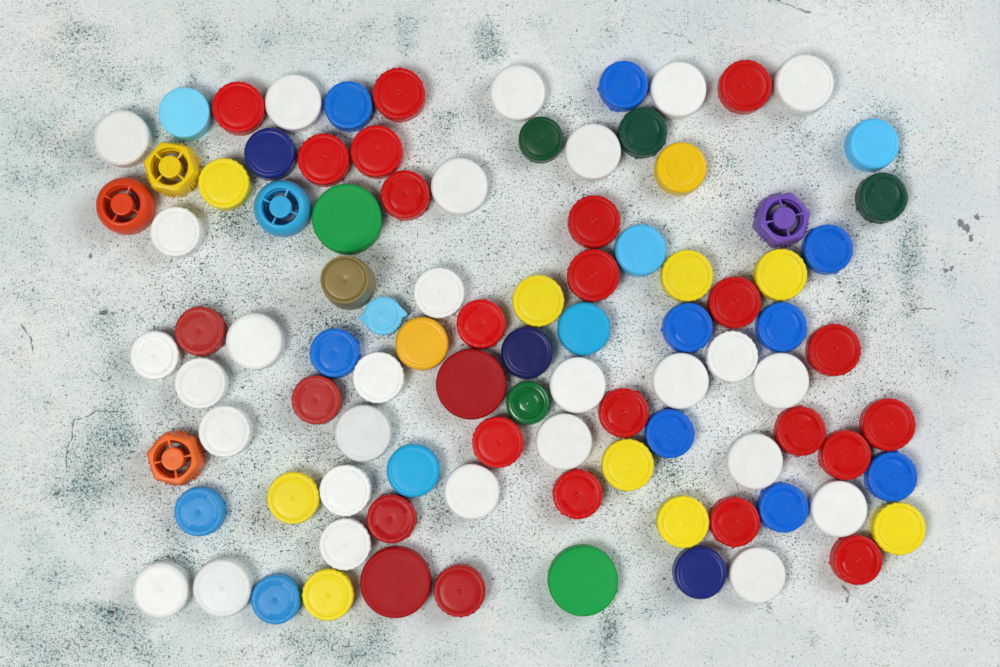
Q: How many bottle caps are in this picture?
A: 96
